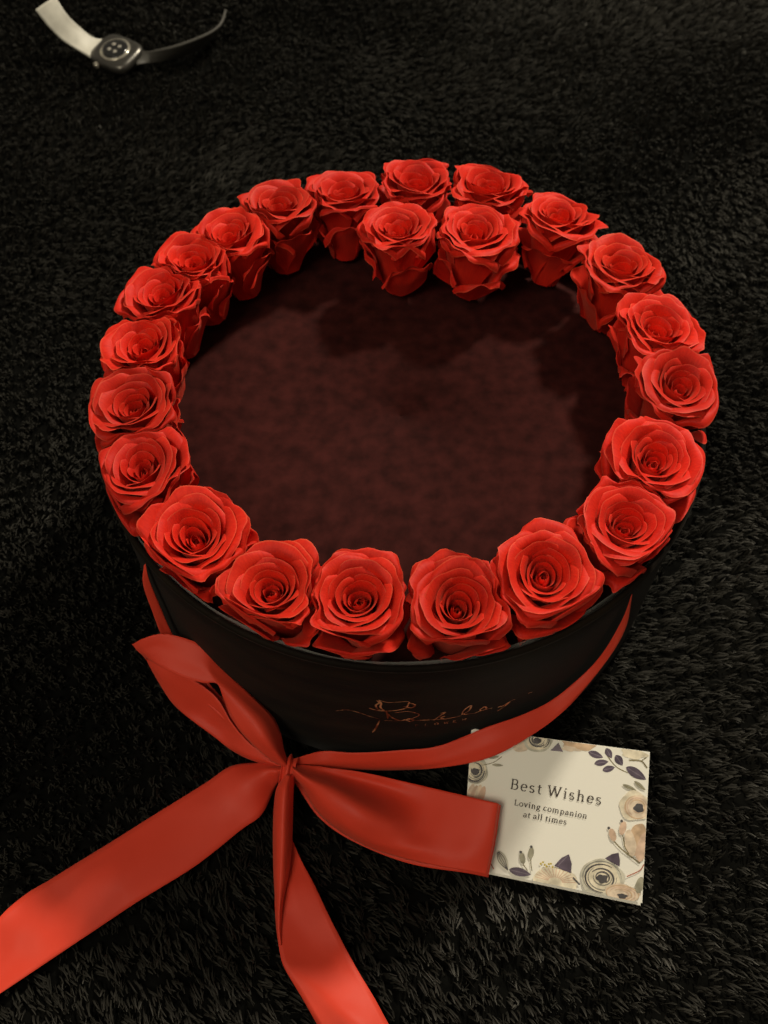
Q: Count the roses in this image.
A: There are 23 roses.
